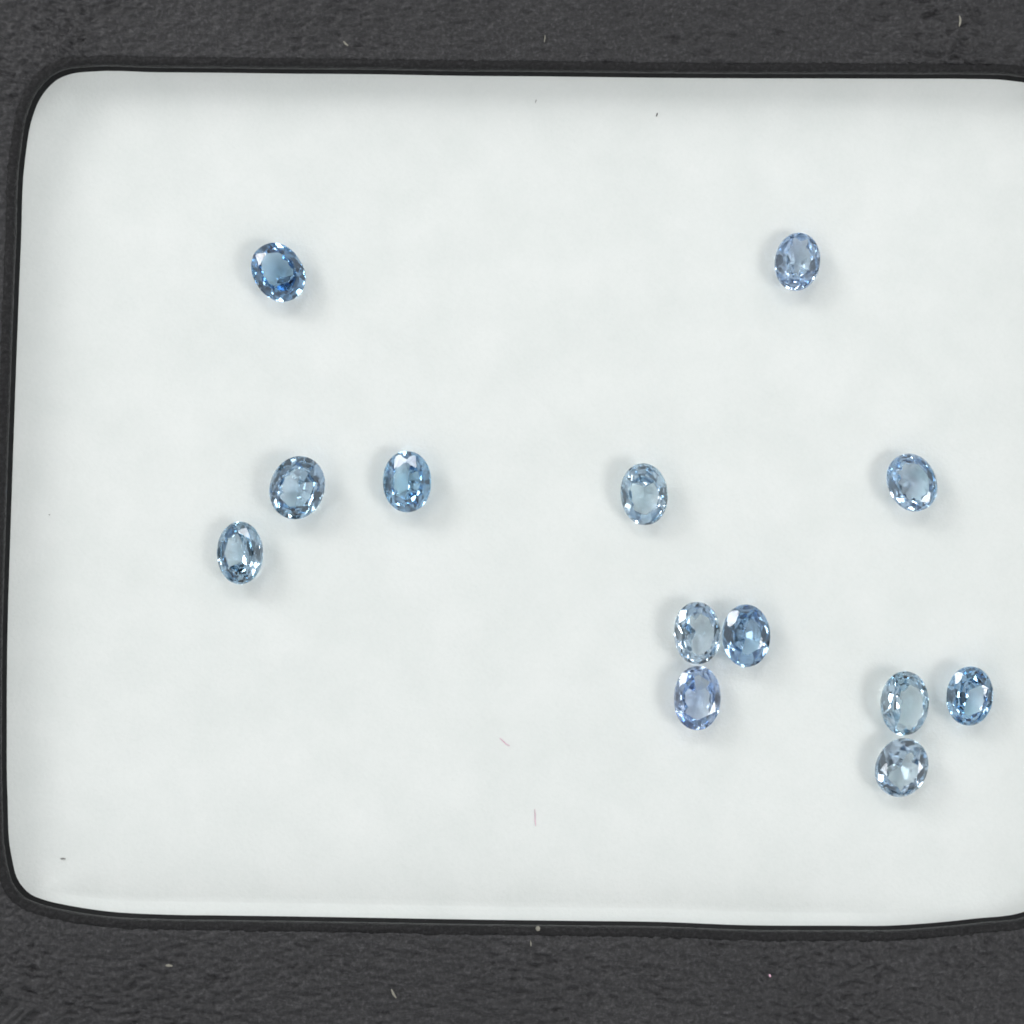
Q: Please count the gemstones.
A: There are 13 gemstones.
